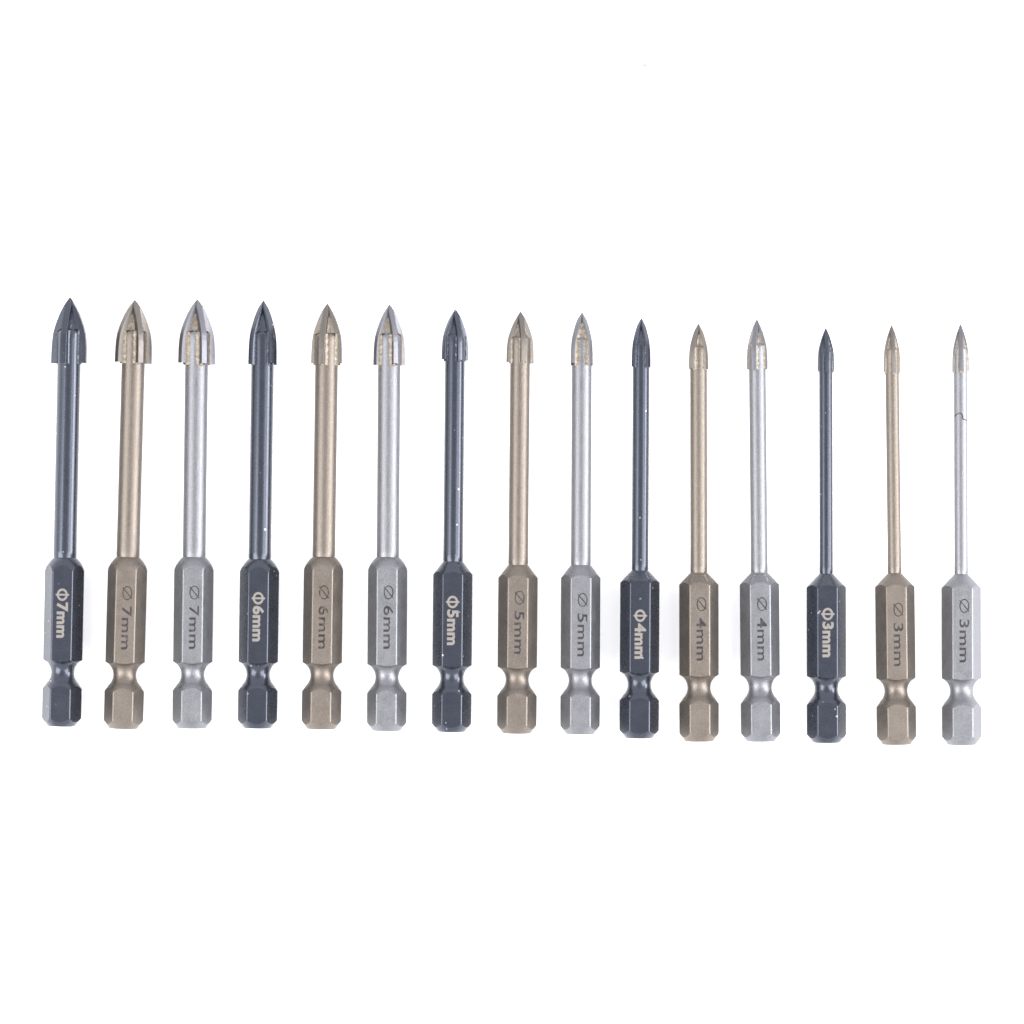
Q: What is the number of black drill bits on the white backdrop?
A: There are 5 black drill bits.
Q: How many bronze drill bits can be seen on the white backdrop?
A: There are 5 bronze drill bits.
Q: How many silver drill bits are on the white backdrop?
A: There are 5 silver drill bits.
